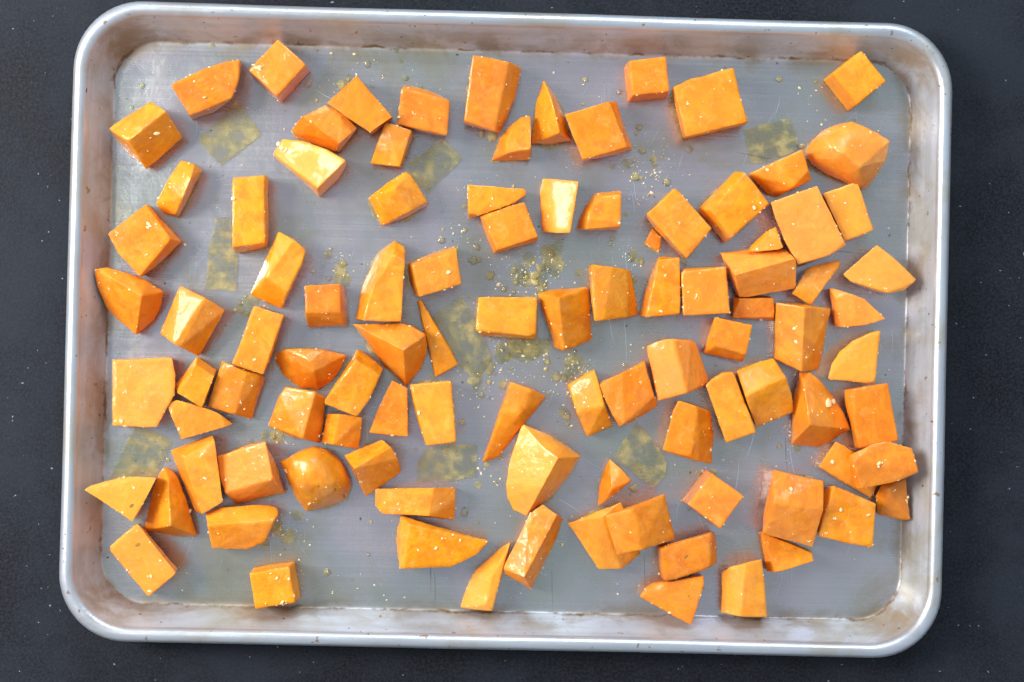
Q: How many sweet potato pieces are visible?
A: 99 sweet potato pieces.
